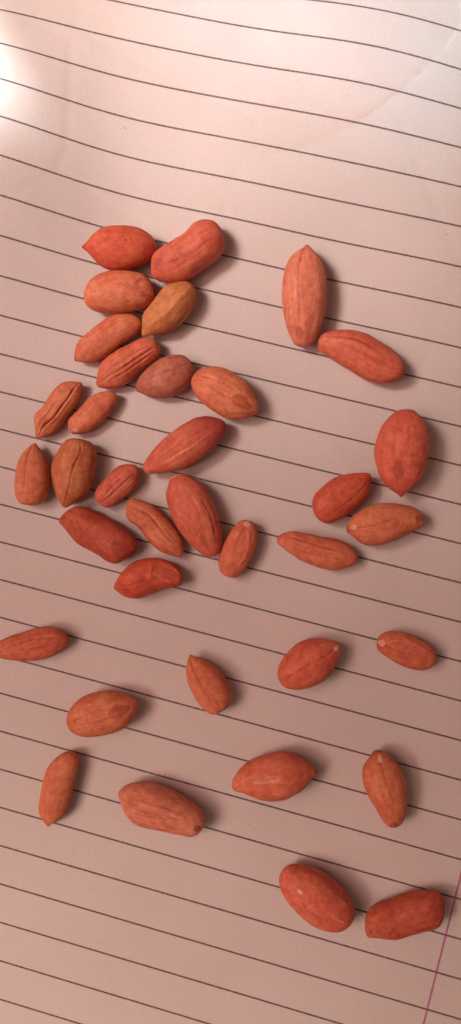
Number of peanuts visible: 36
